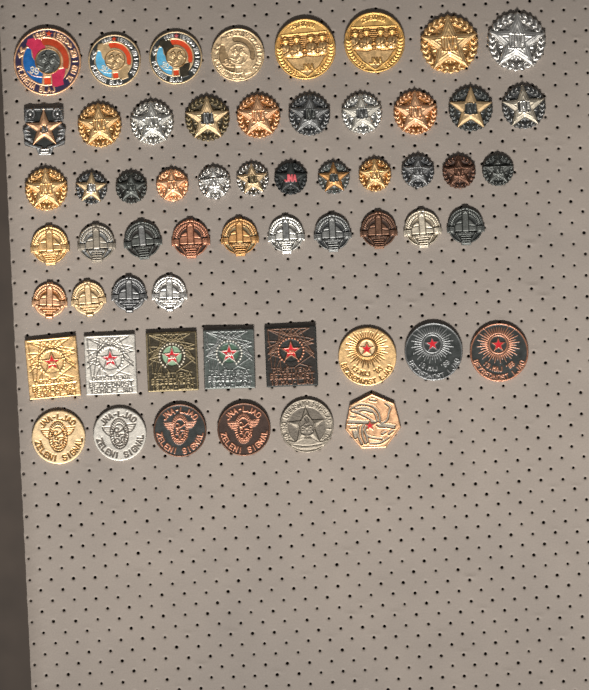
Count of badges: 58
